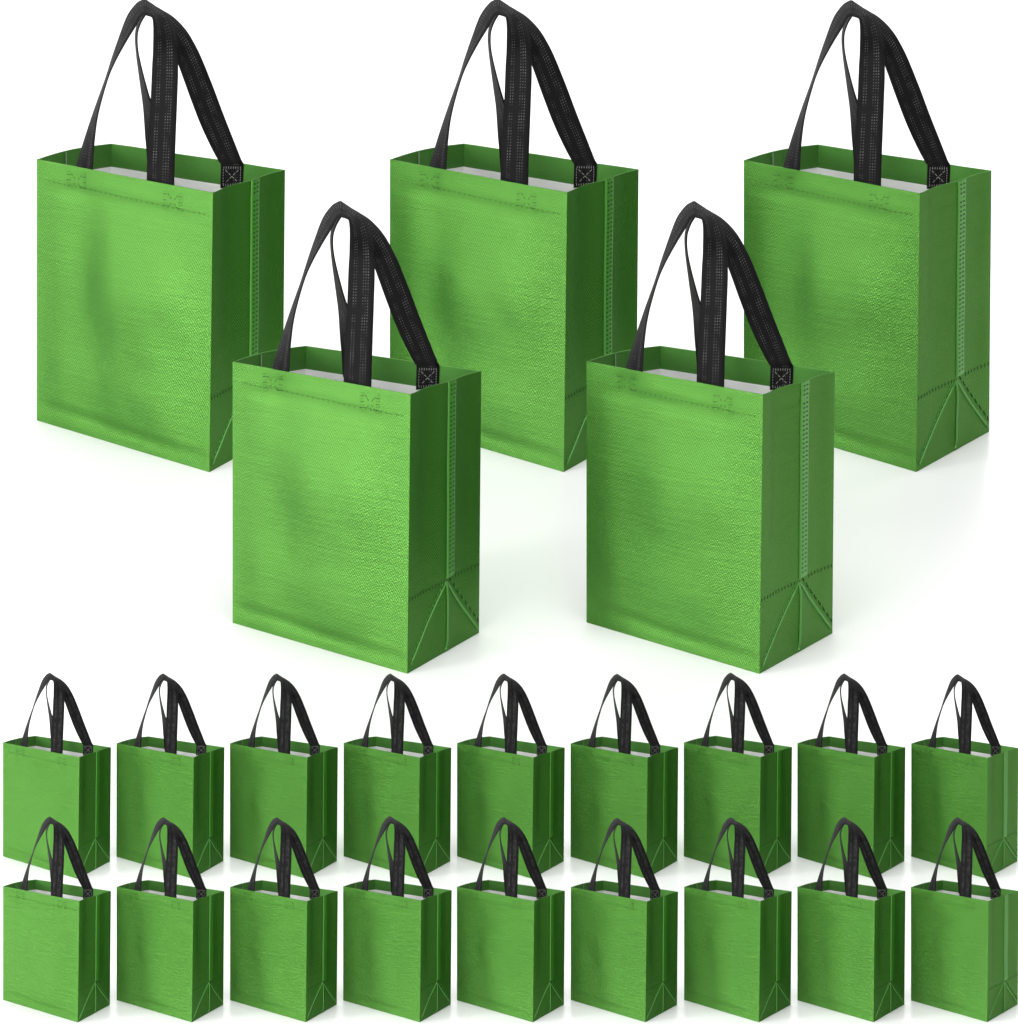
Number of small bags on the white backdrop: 18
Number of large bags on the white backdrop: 5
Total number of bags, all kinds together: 23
